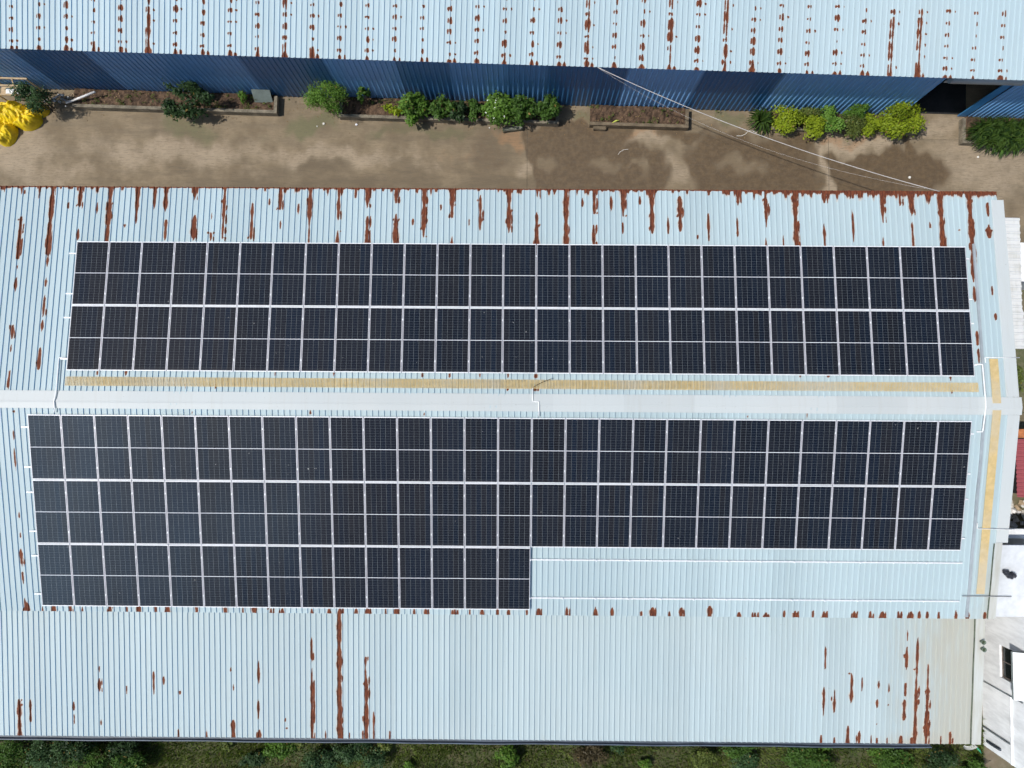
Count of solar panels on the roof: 125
